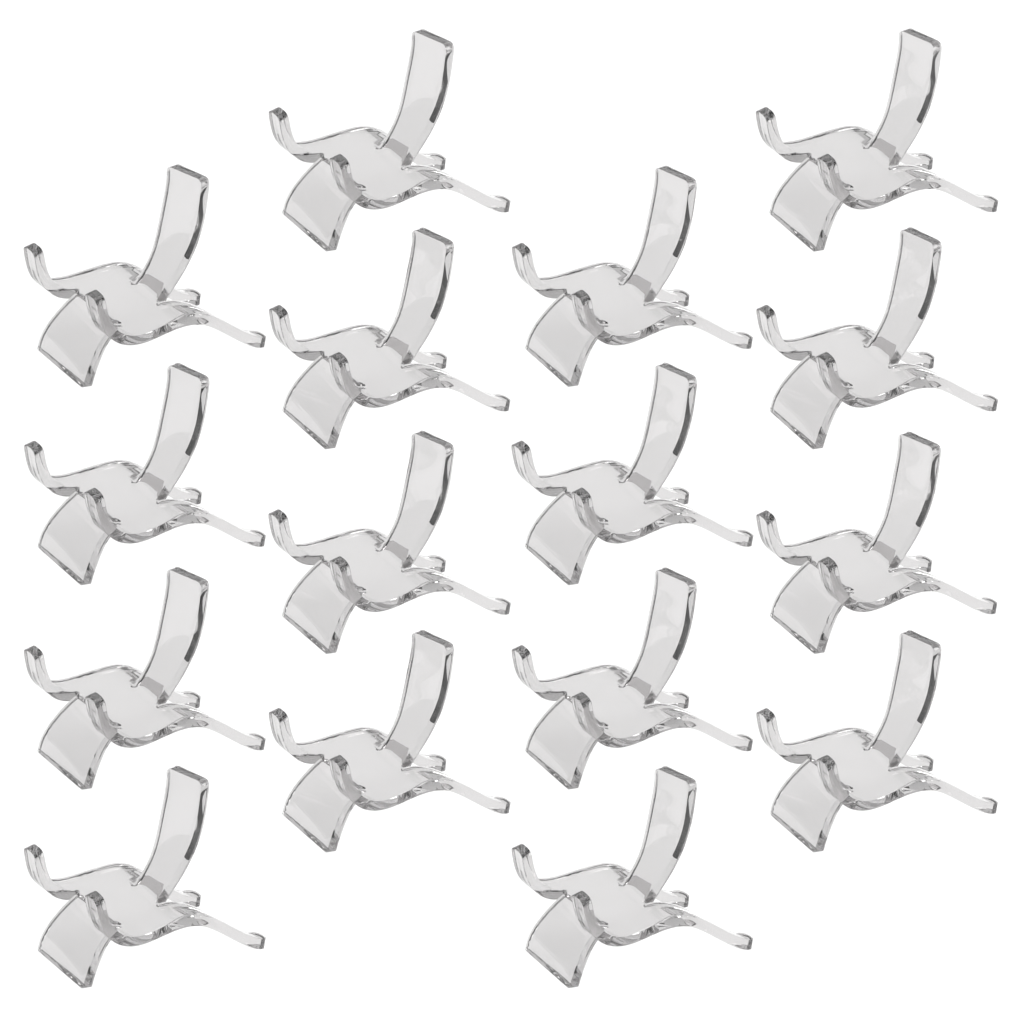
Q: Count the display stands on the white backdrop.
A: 16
